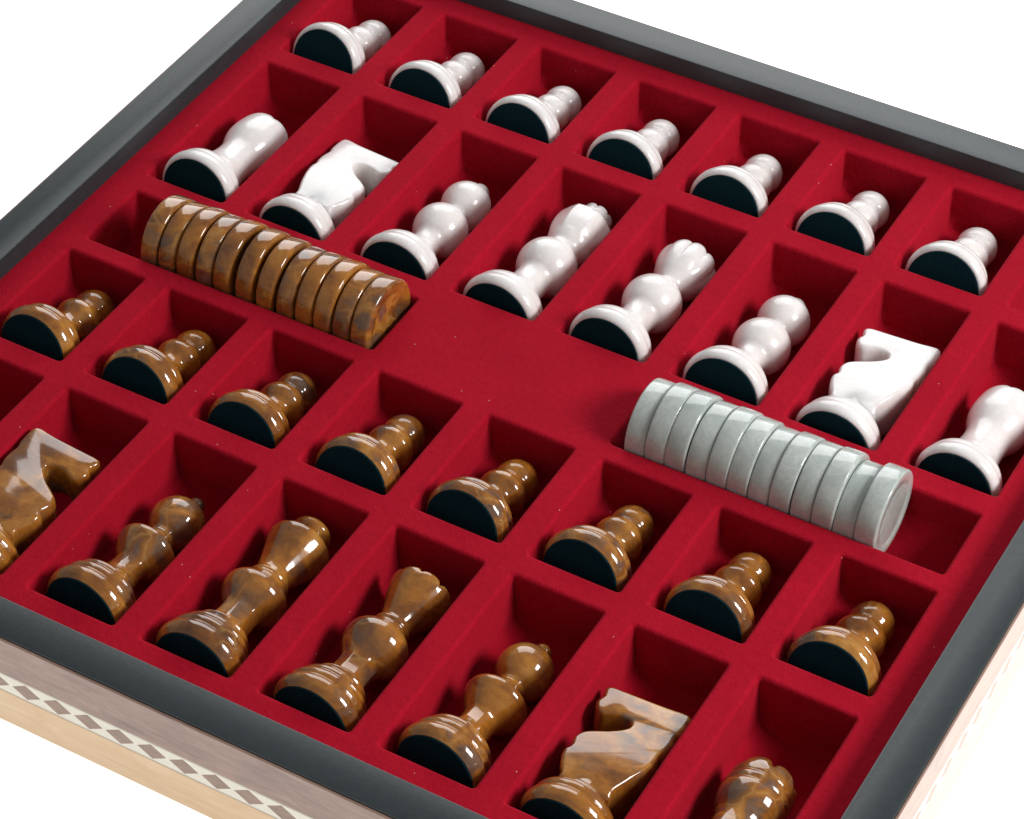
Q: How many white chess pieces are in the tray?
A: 15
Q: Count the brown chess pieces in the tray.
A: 15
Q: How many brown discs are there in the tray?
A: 12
